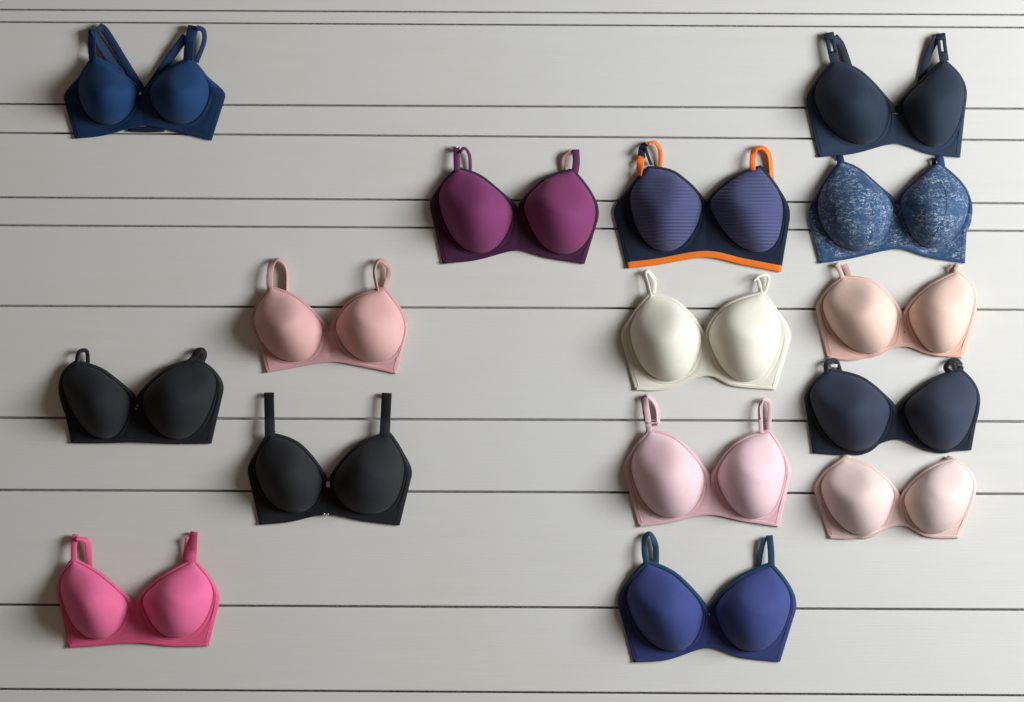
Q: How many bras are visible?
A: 15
